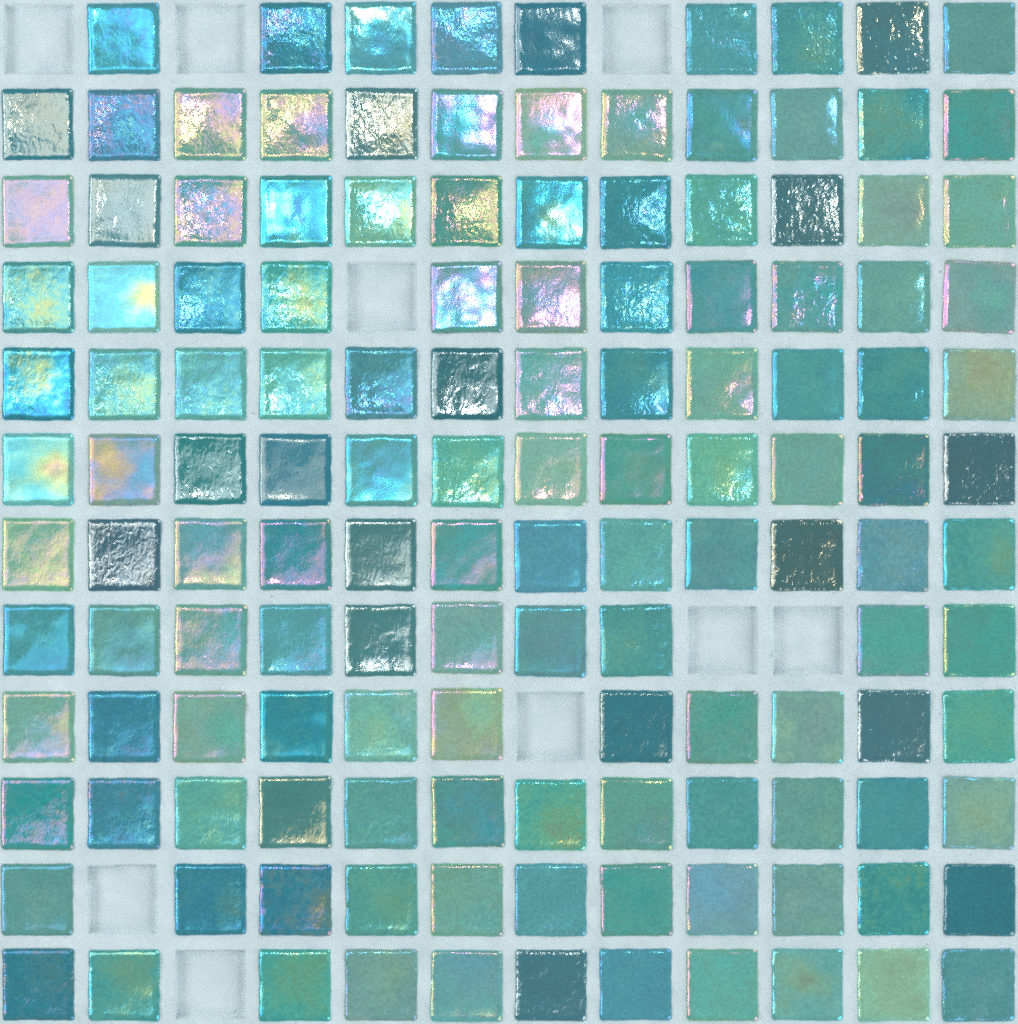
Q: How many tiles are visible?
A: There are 135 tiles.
